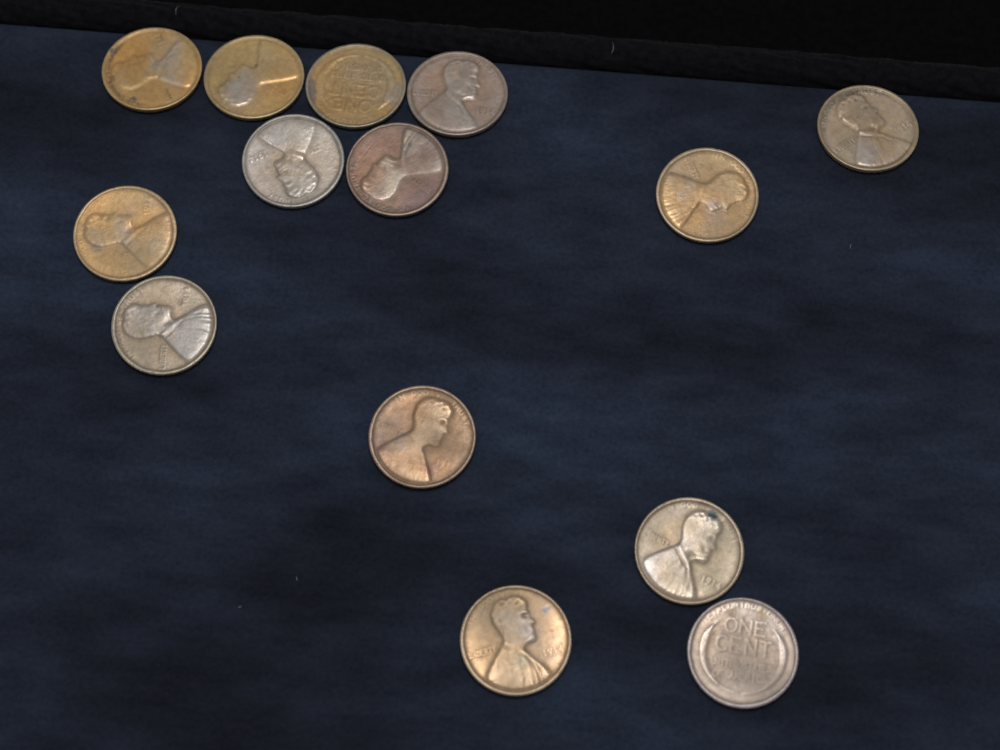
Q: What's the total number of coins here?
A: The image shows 14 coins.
